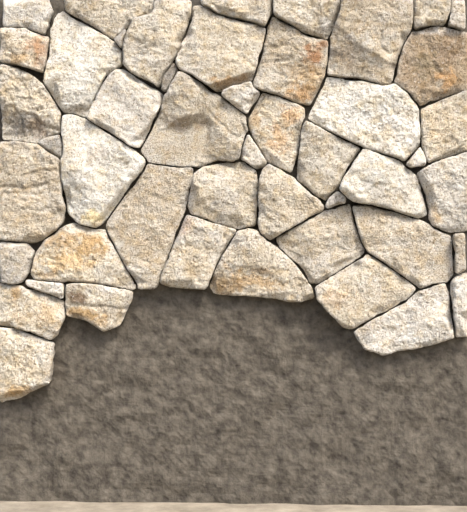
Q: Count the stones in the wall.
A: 48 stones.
